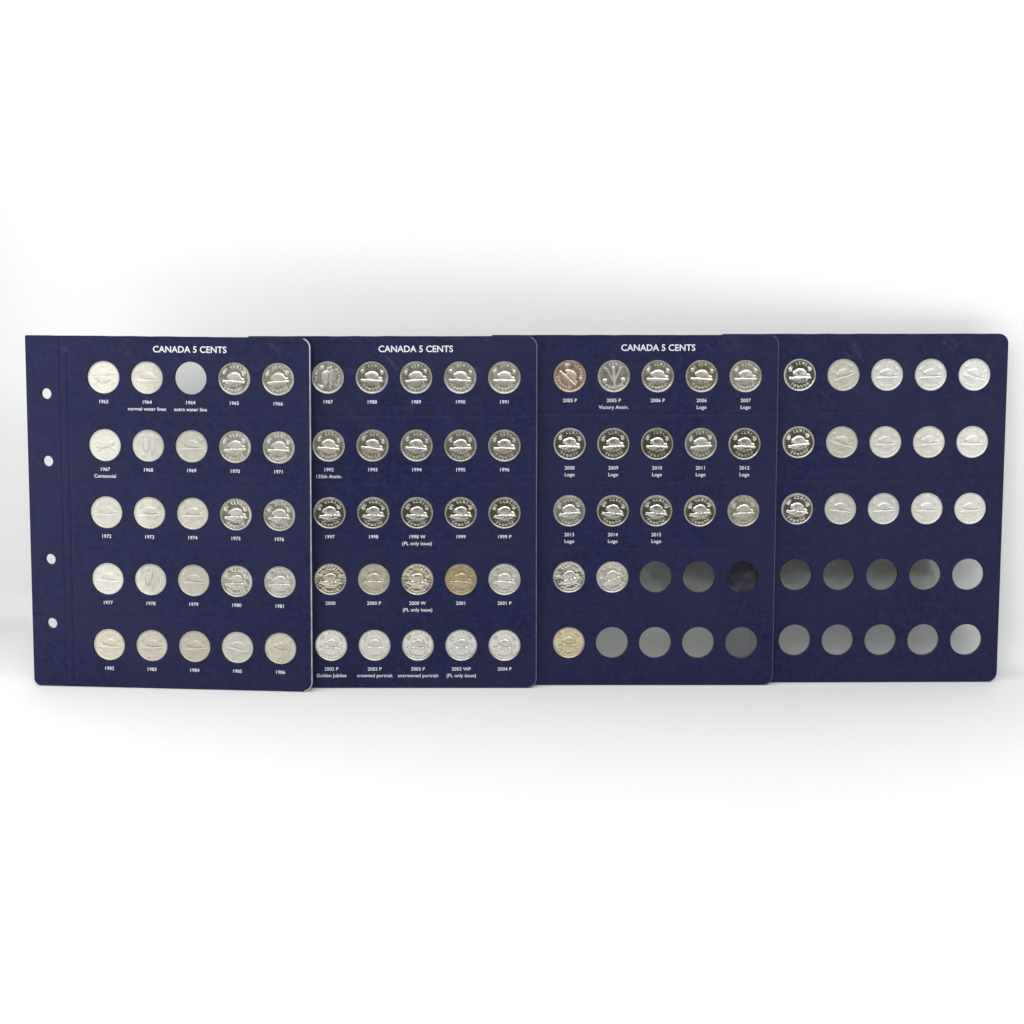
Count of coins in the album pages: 82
